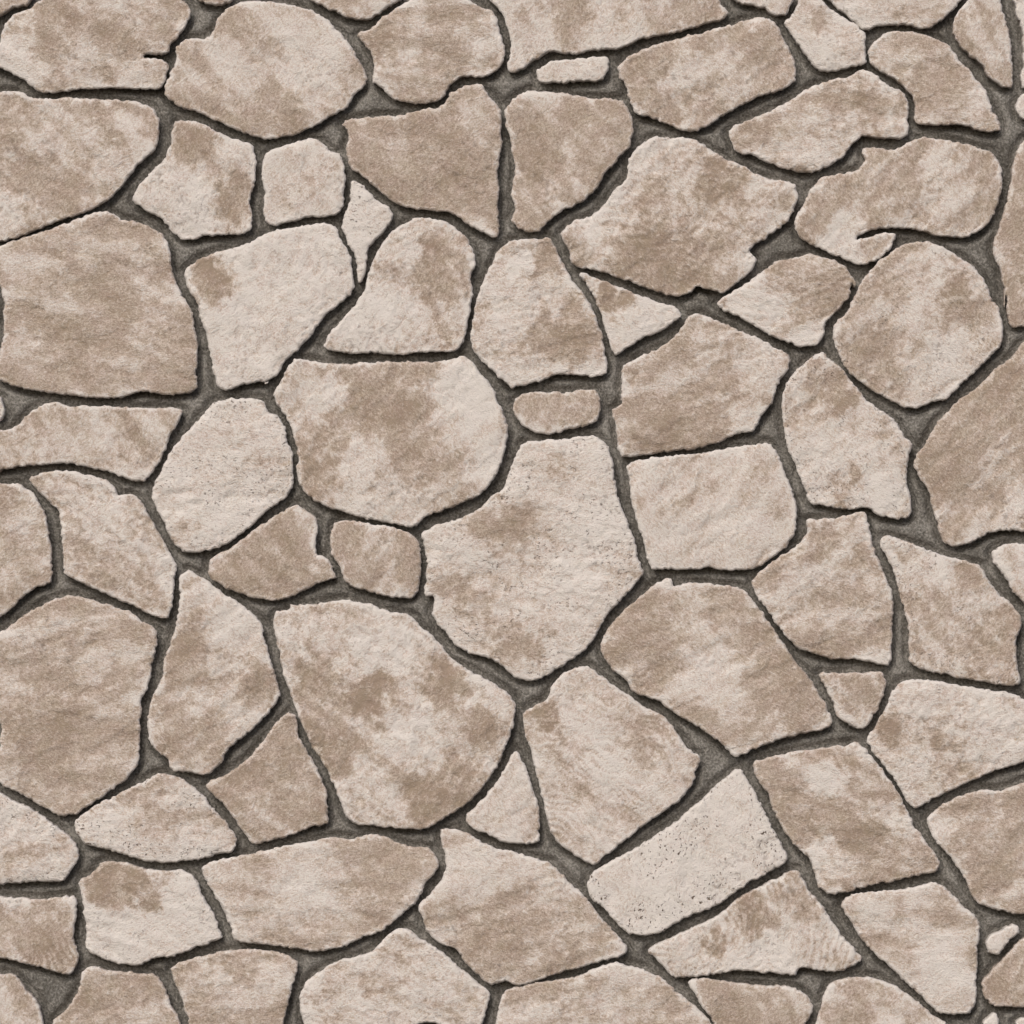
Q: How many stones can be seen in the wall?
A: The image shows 81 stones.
